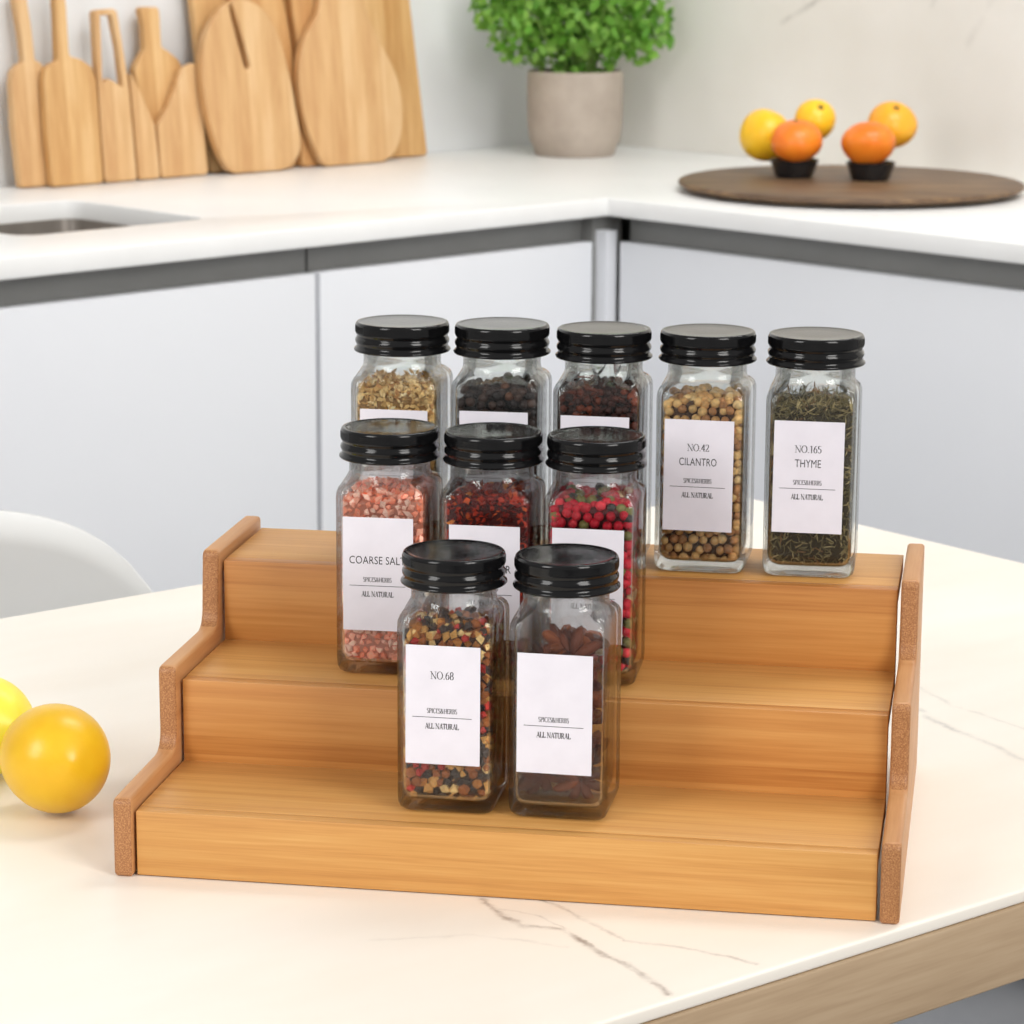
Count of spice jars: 10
